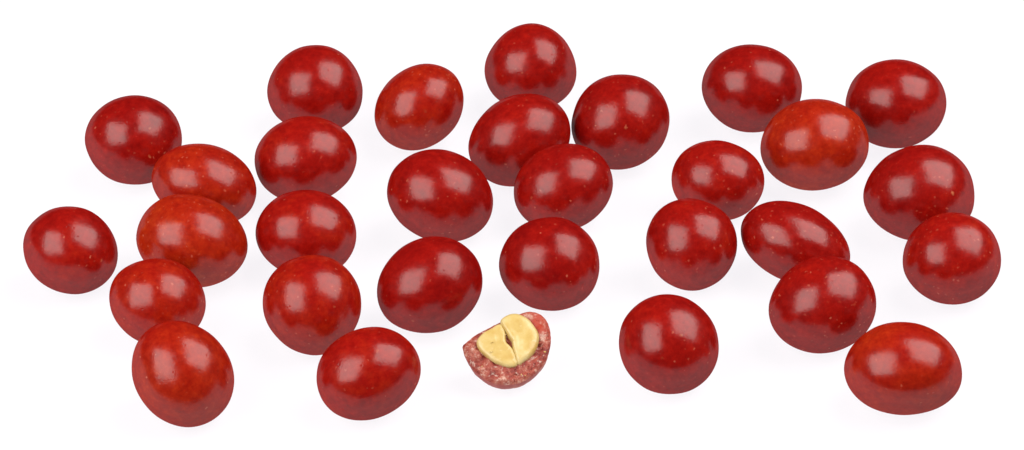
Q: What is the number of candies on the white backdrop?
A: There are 31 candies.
